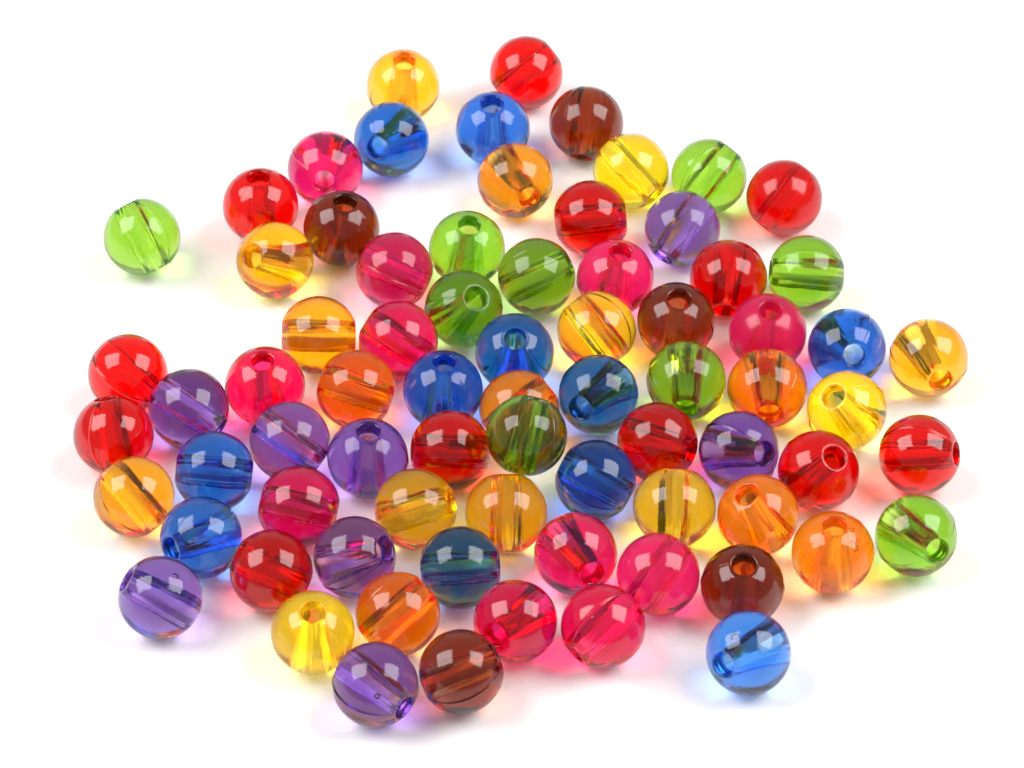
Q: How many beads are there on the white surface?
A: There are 75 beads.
